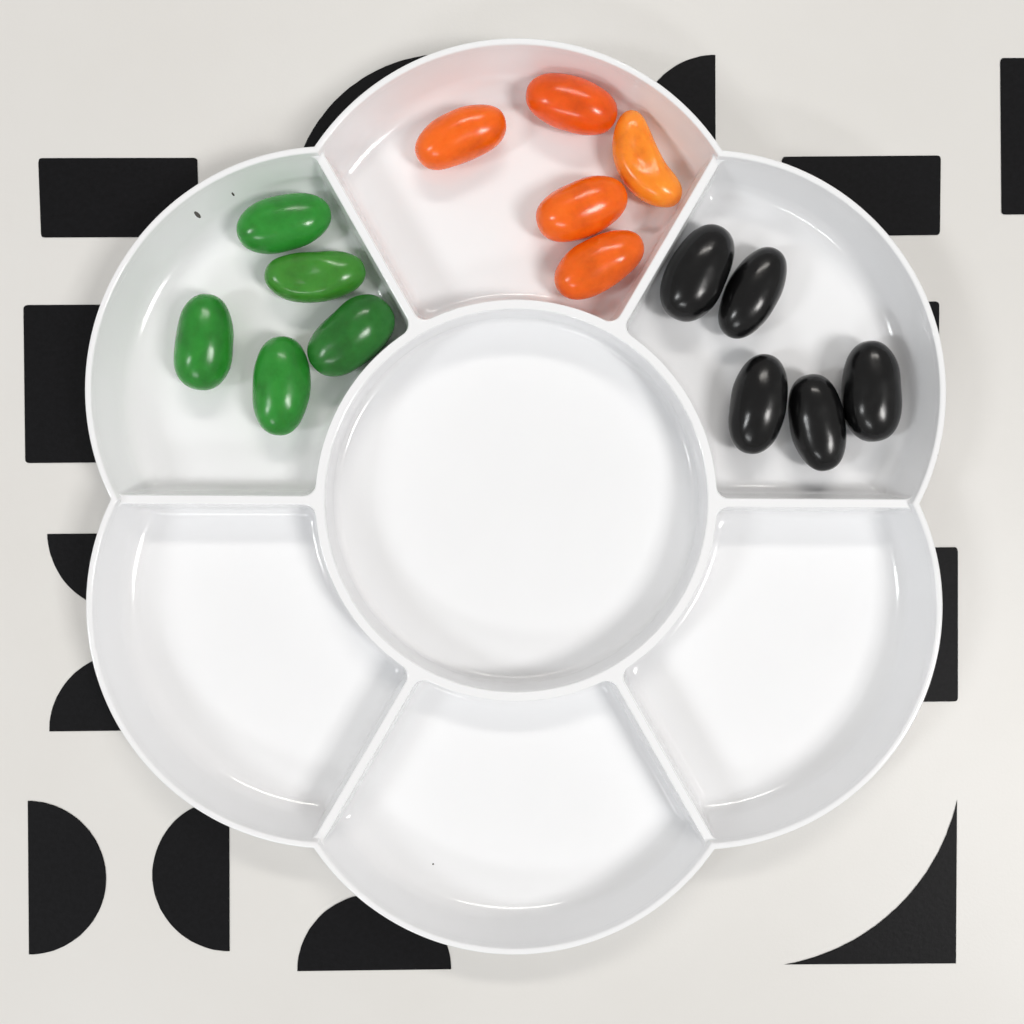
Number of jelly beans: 15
